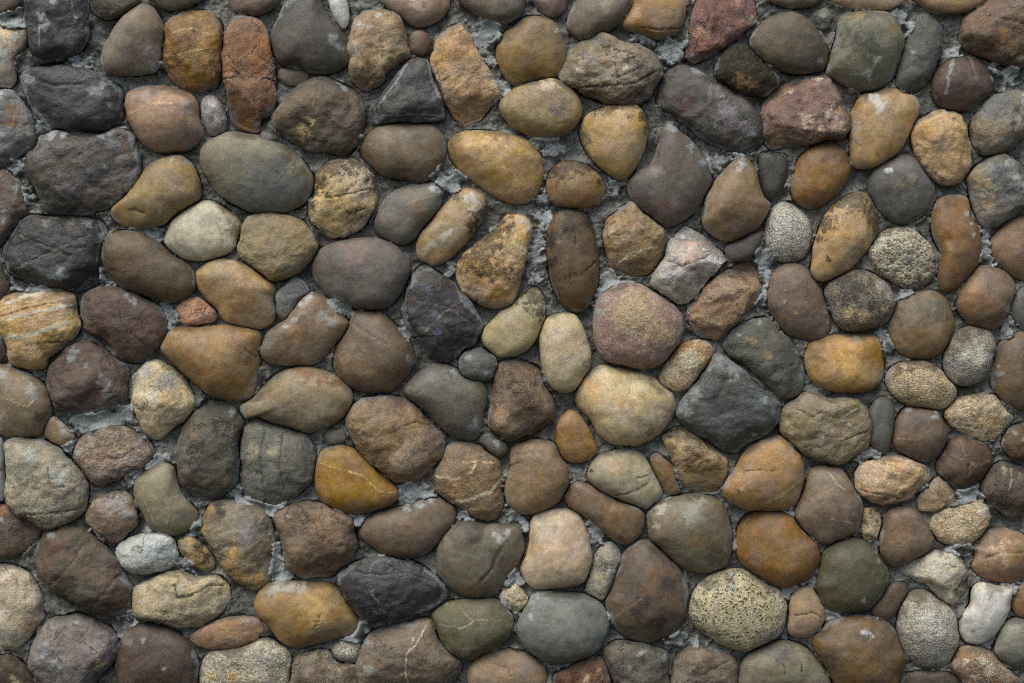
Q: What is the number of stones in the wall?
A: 191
